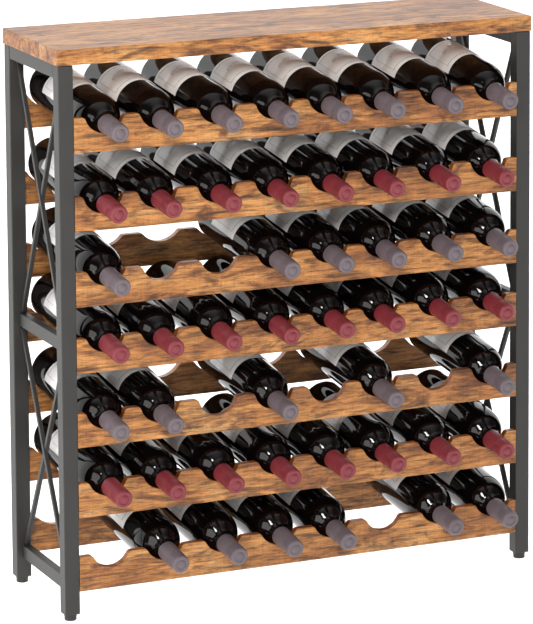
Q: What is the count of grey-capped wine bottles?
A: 25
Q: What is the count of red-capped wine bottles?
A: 24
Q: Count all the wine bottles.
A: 49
